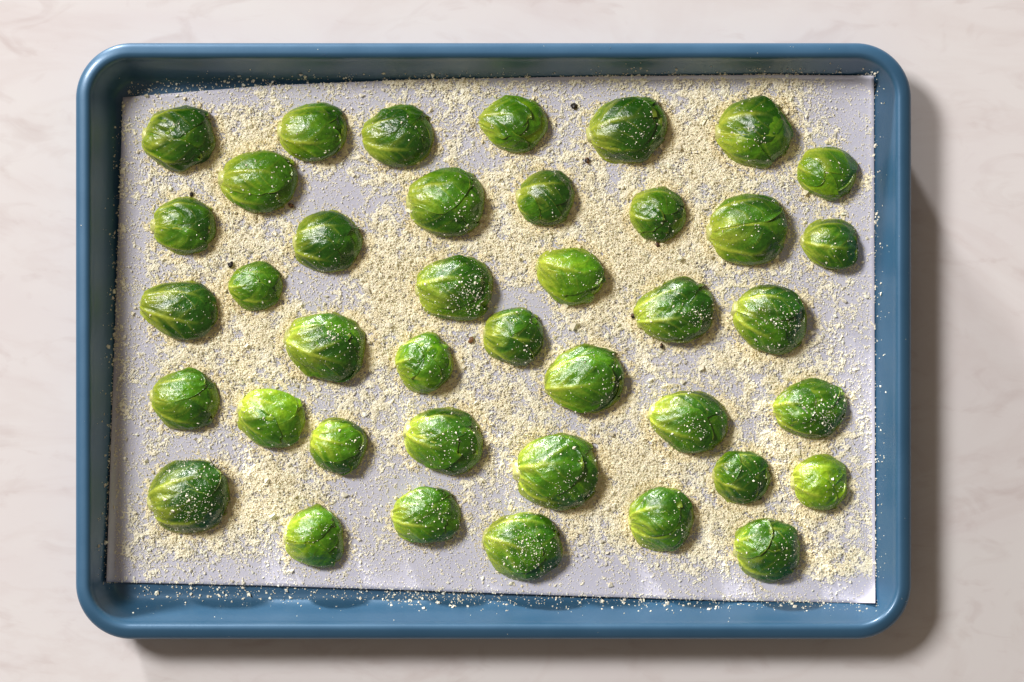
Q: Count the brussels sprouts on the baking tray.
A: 40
